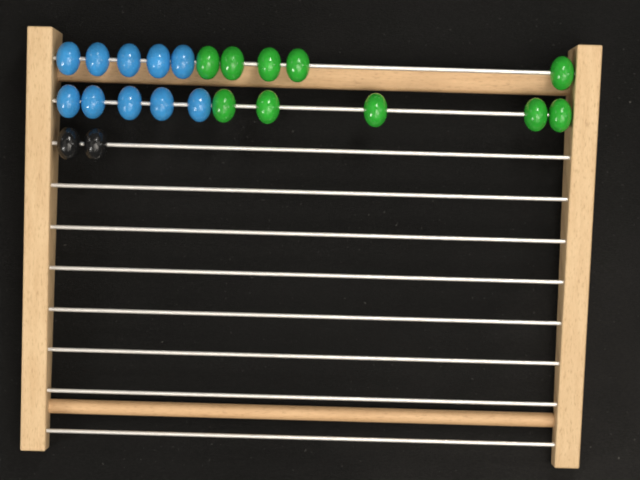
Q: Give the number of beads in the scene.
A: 22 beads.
